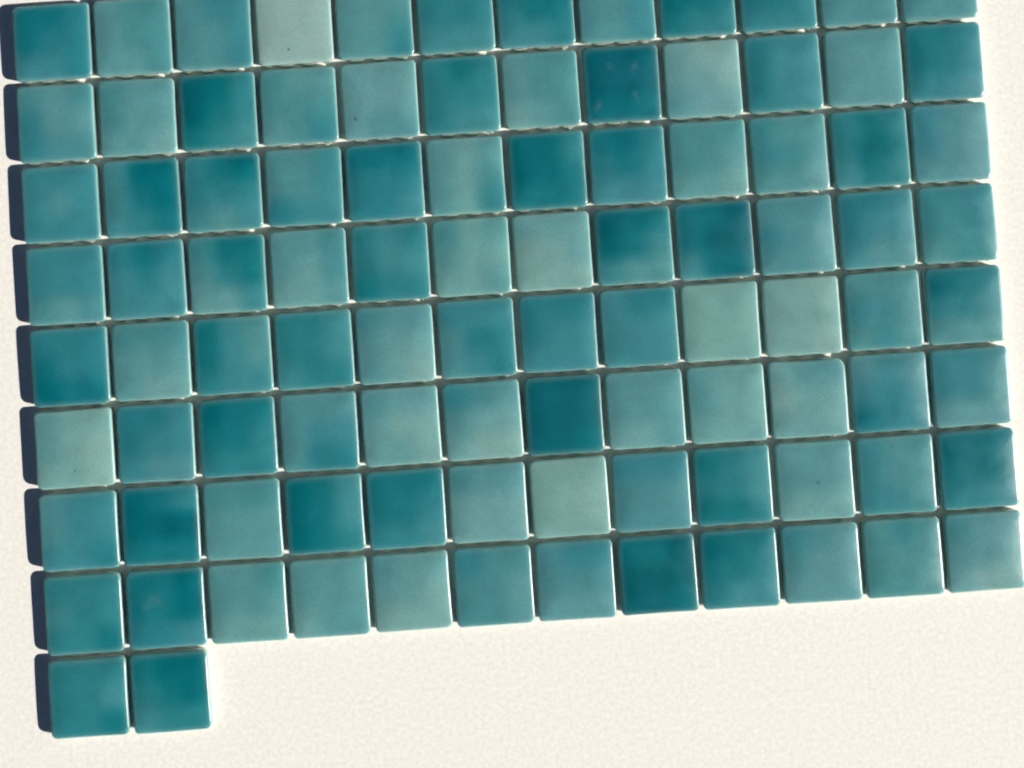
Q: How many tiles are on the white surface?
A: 98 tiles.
